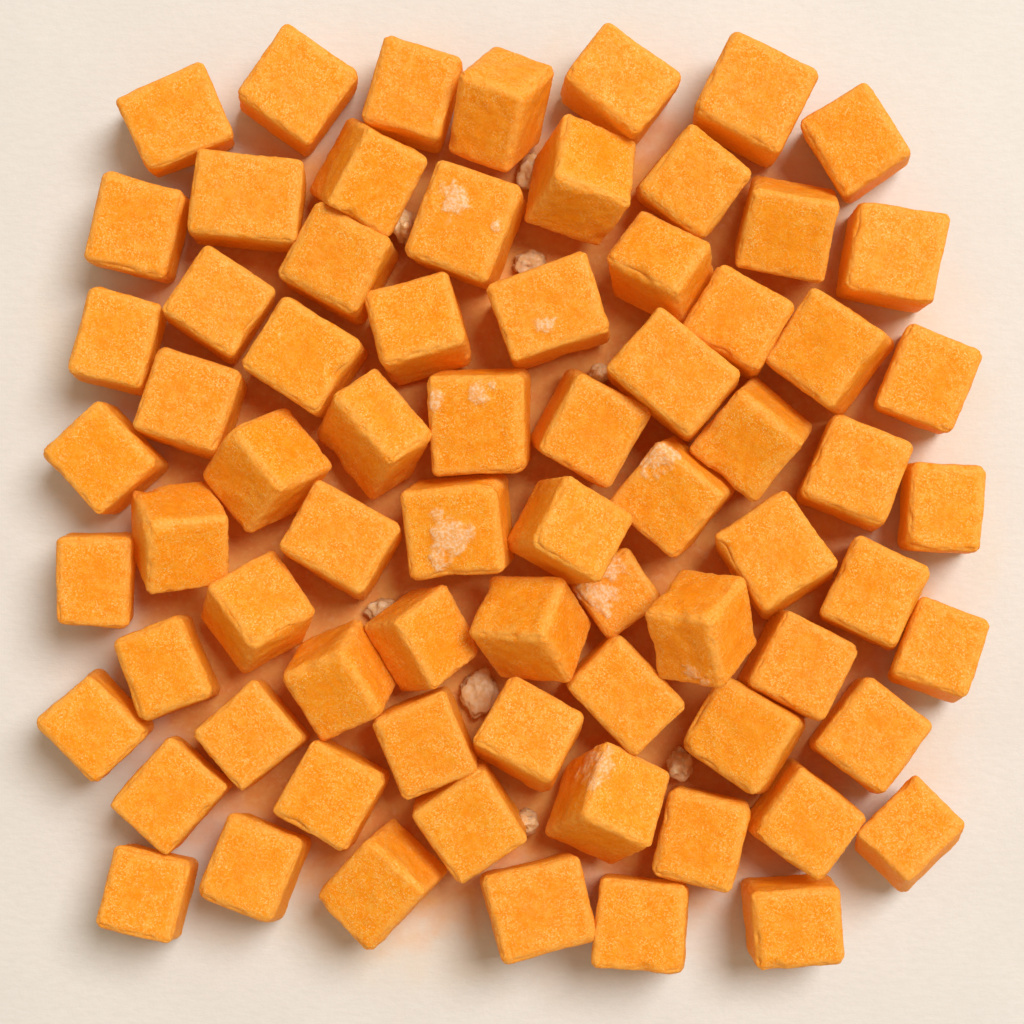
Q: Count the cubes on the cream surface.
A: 72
